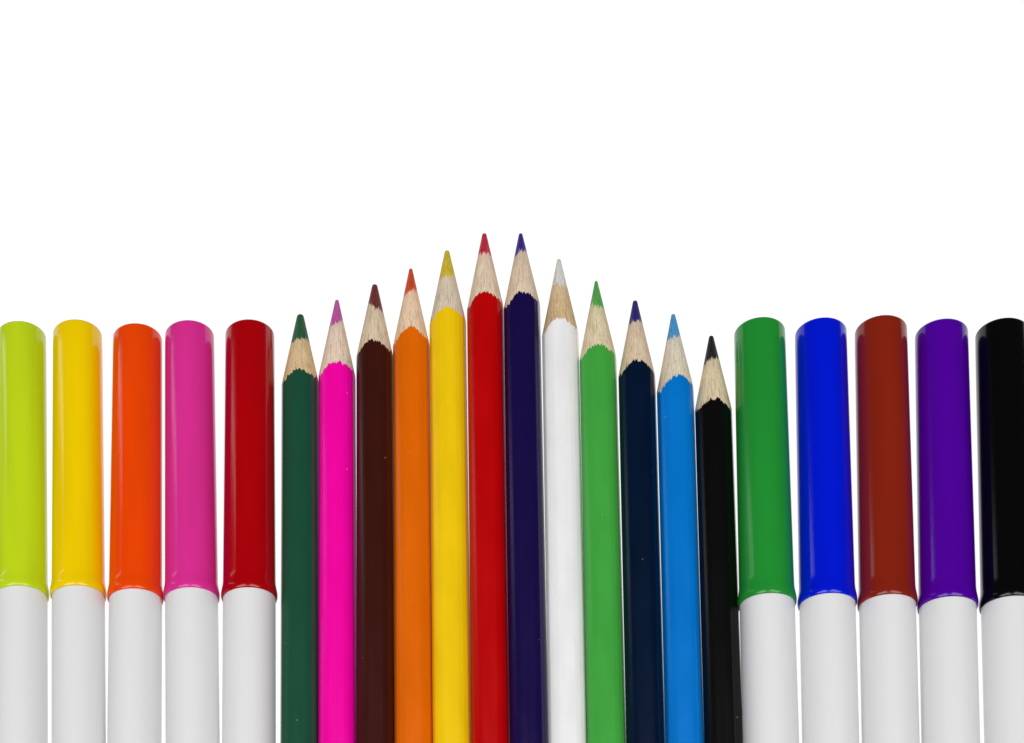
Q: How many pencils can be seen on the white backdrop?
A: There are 12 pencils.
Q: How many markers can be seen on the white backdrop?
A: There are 10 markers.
